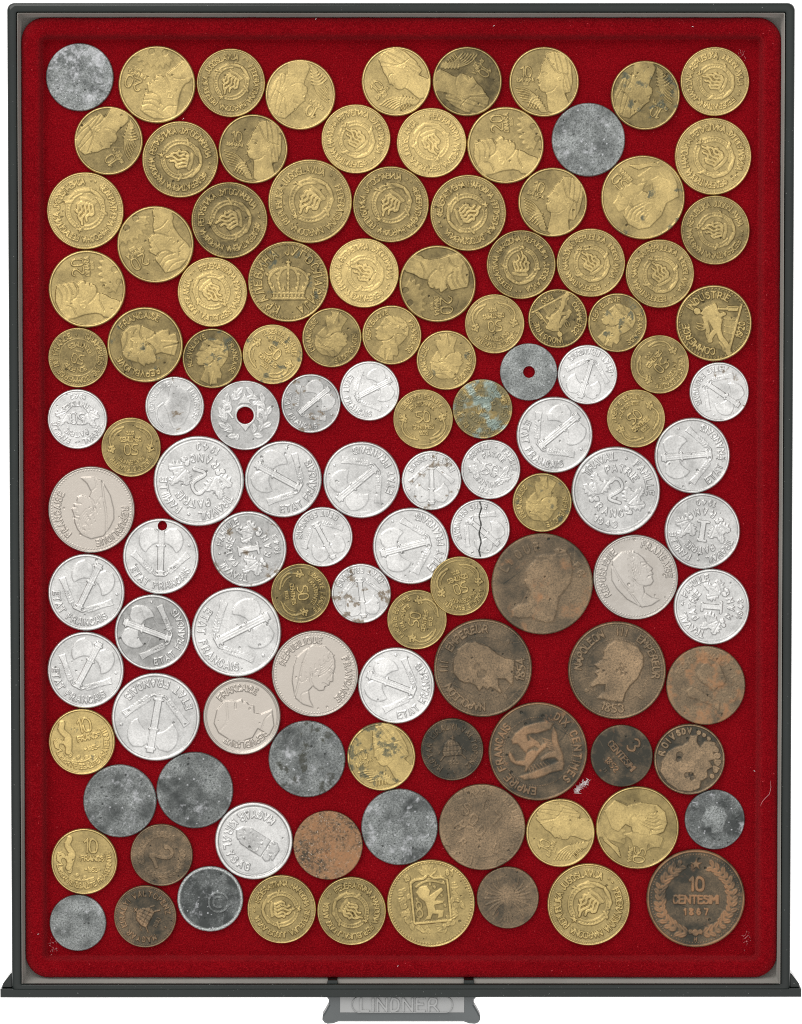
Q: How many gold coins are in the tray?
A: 61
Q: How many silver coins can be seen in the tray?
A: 34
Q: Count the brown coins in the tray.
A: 14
